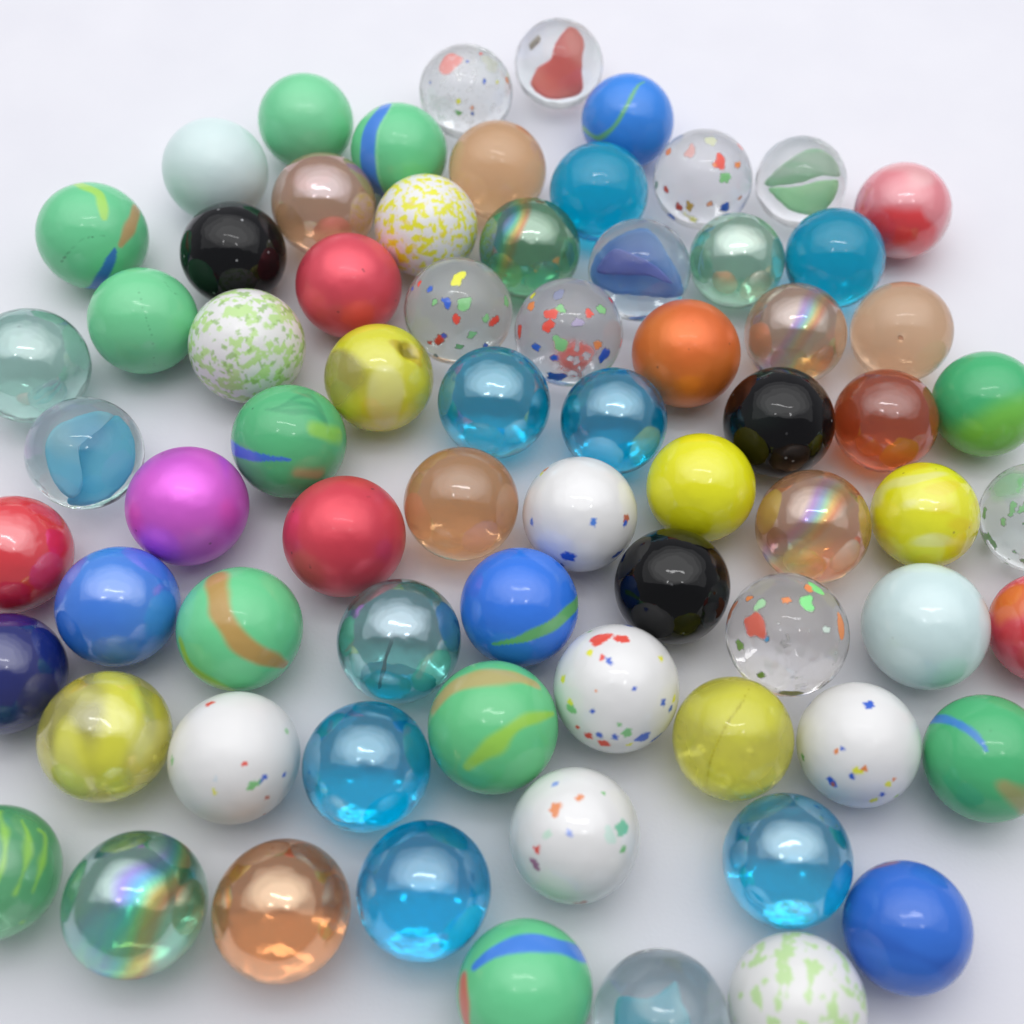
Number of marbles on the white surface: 72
